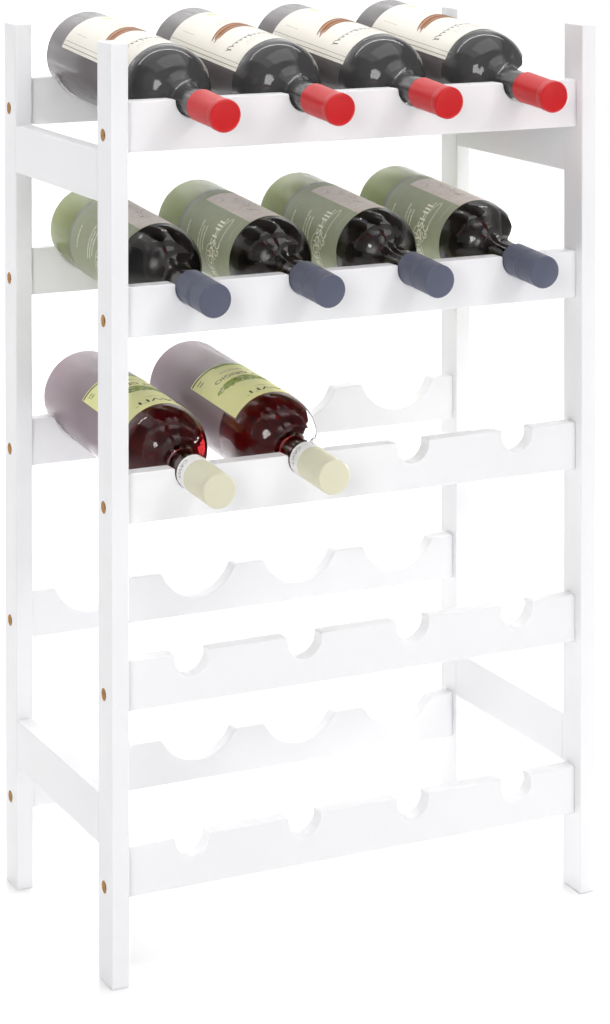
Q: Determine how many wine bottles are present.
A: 10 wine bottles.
